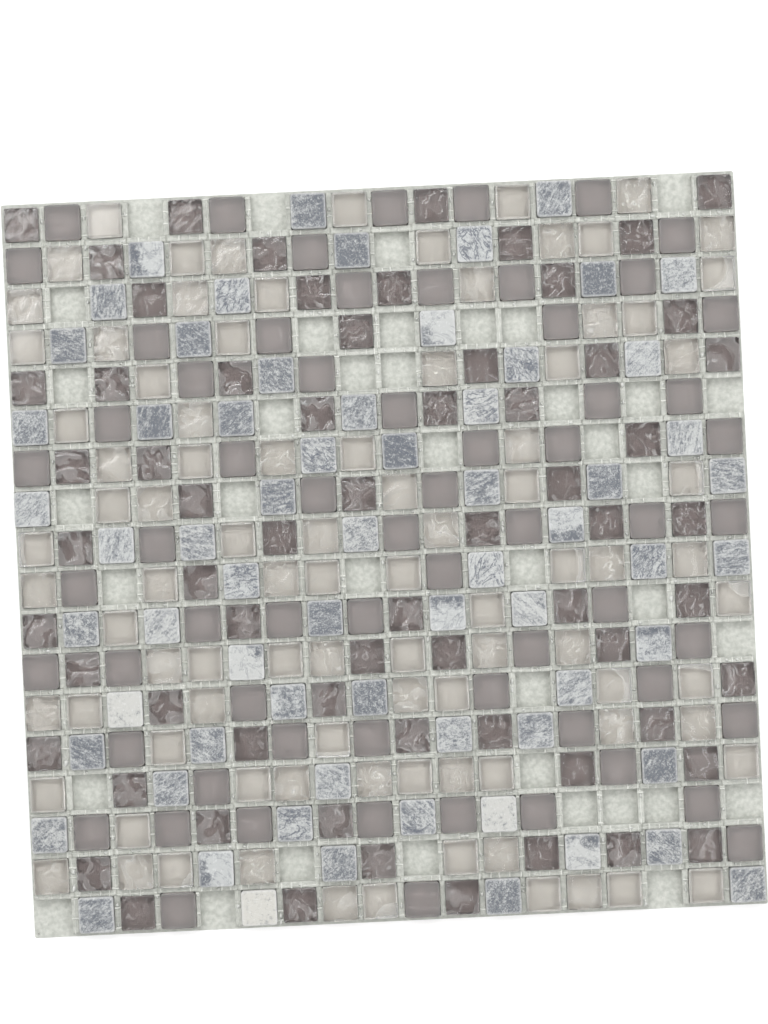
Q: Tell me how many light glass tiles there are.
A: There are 91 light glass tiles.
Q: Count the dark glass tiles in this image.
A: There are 129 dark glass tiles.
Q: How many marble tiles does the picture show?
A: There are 66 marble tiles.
